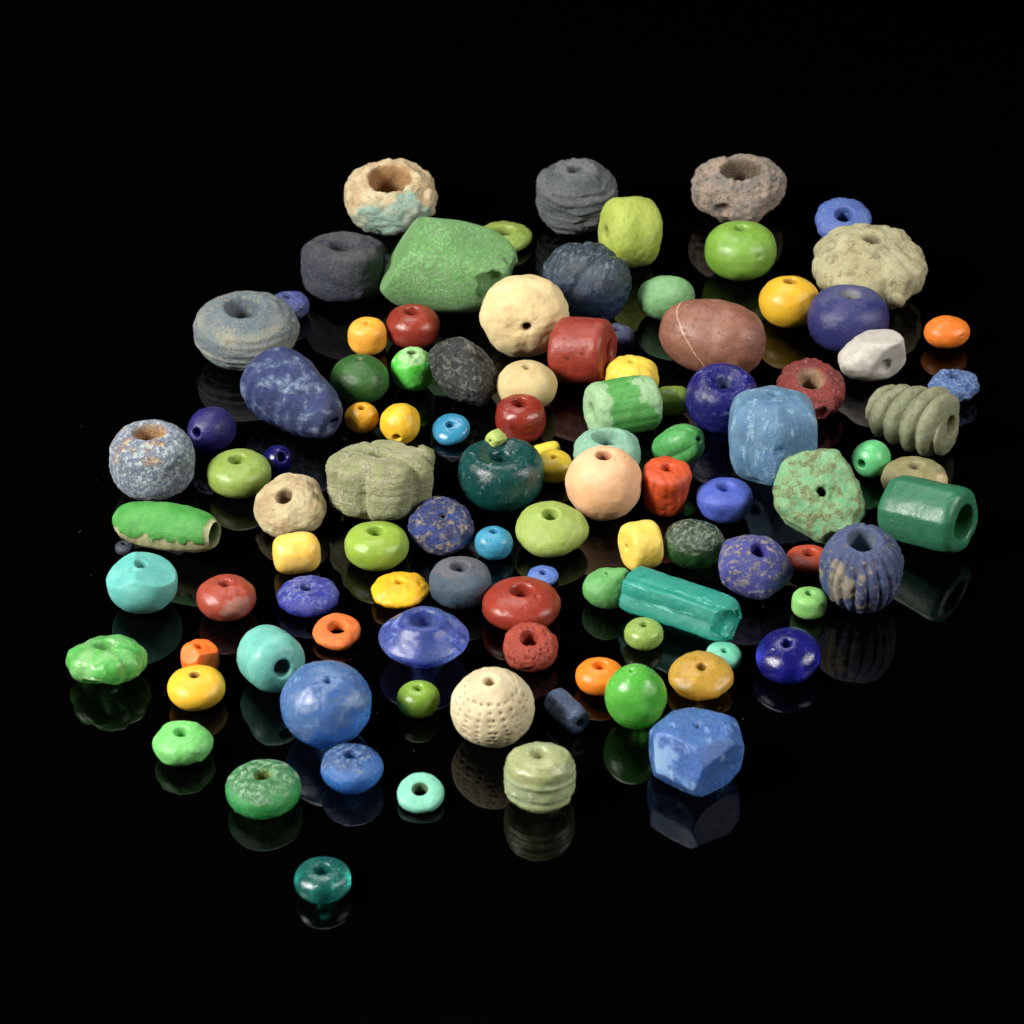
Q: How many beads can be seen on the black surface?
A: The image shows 106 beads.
